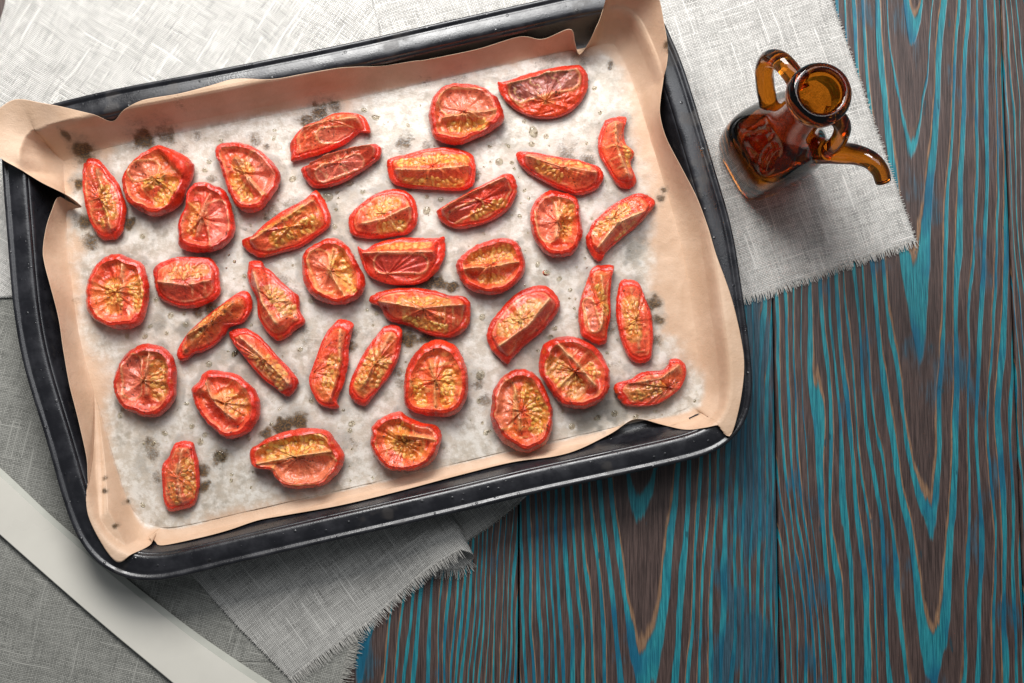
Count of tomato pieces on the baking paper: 39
